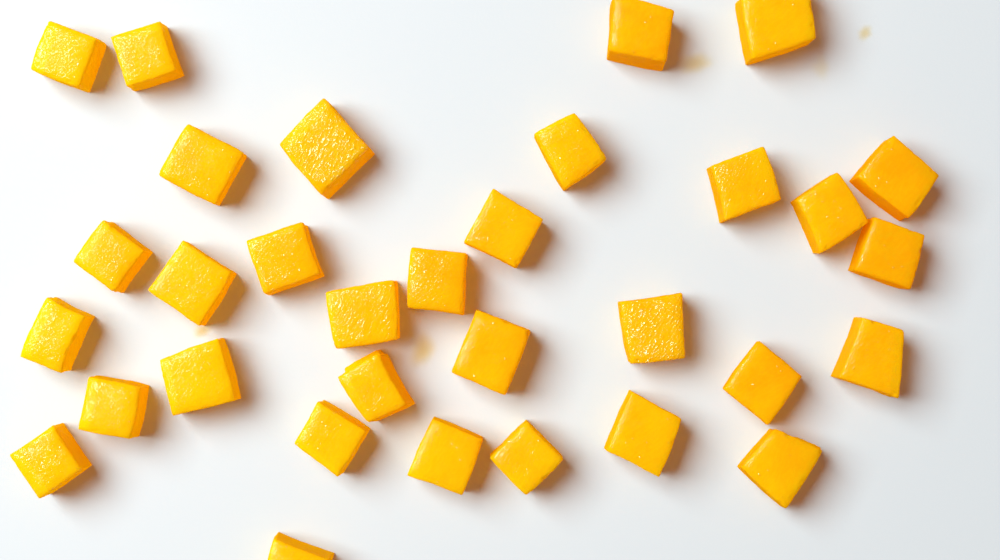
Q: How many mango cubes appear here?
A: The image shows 32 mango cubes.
